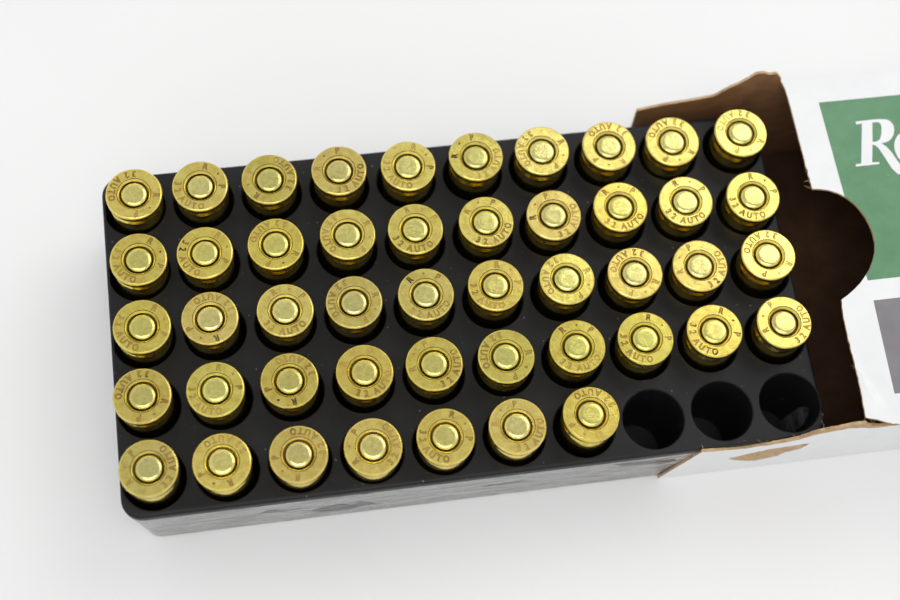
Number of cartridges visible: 47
